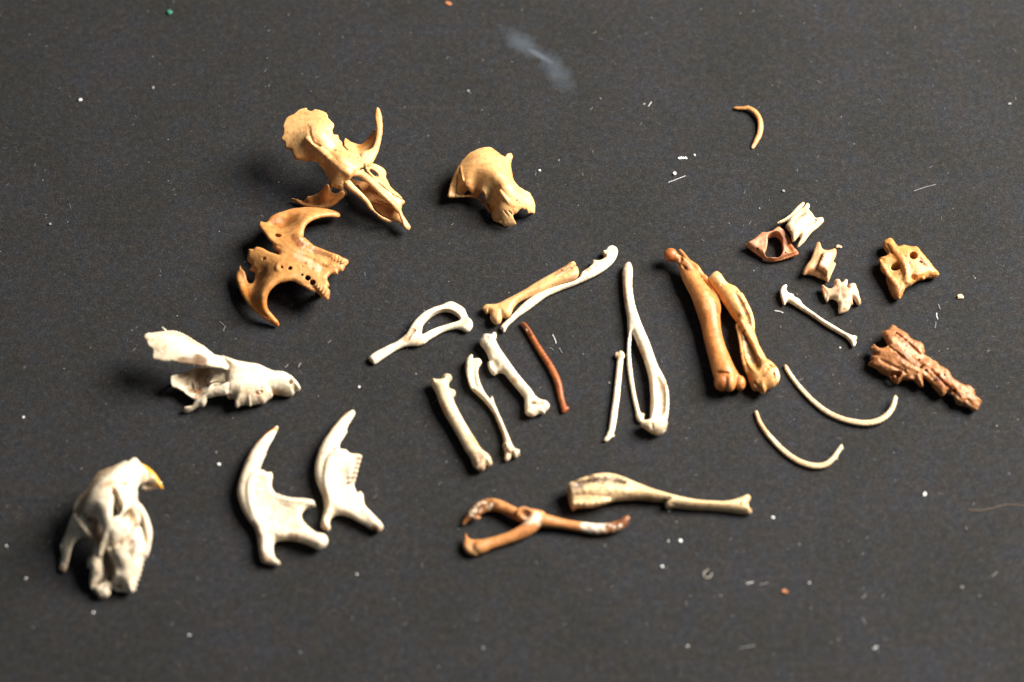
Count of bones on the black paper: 30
